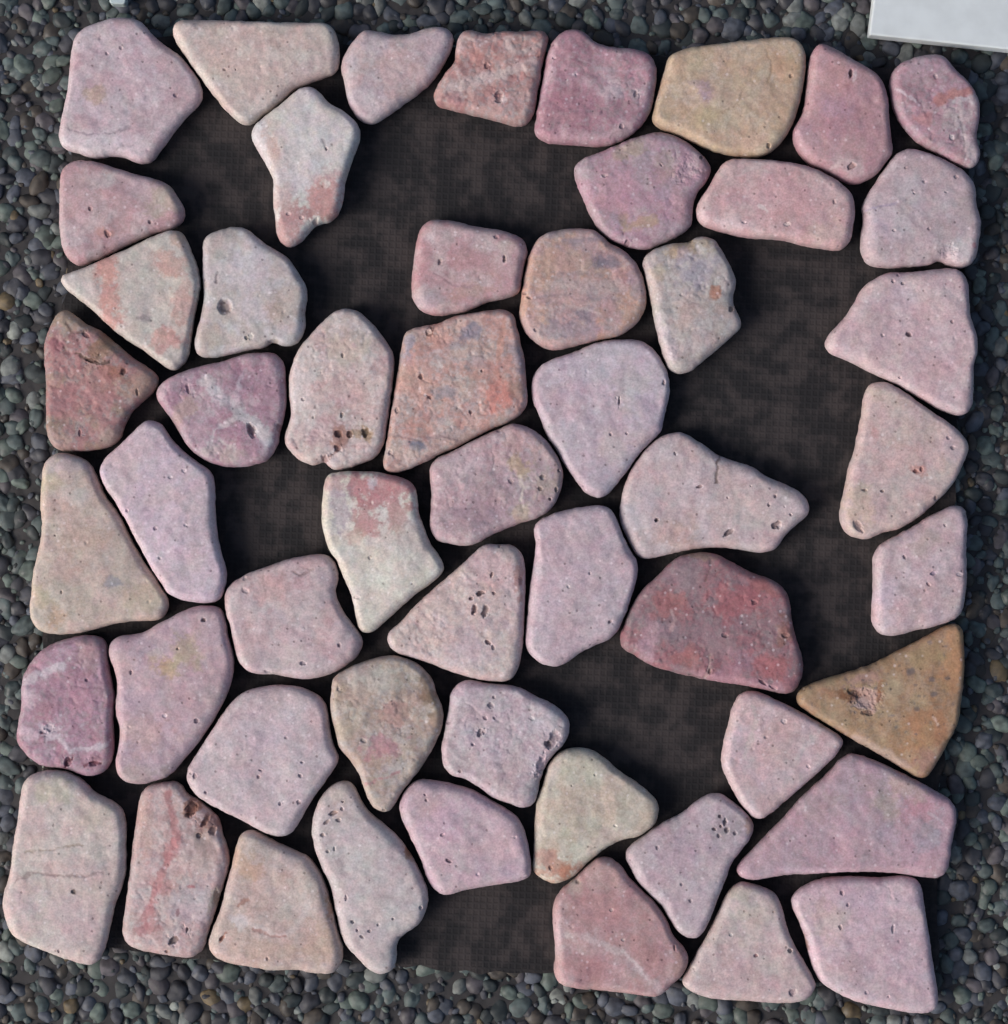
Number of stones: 53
